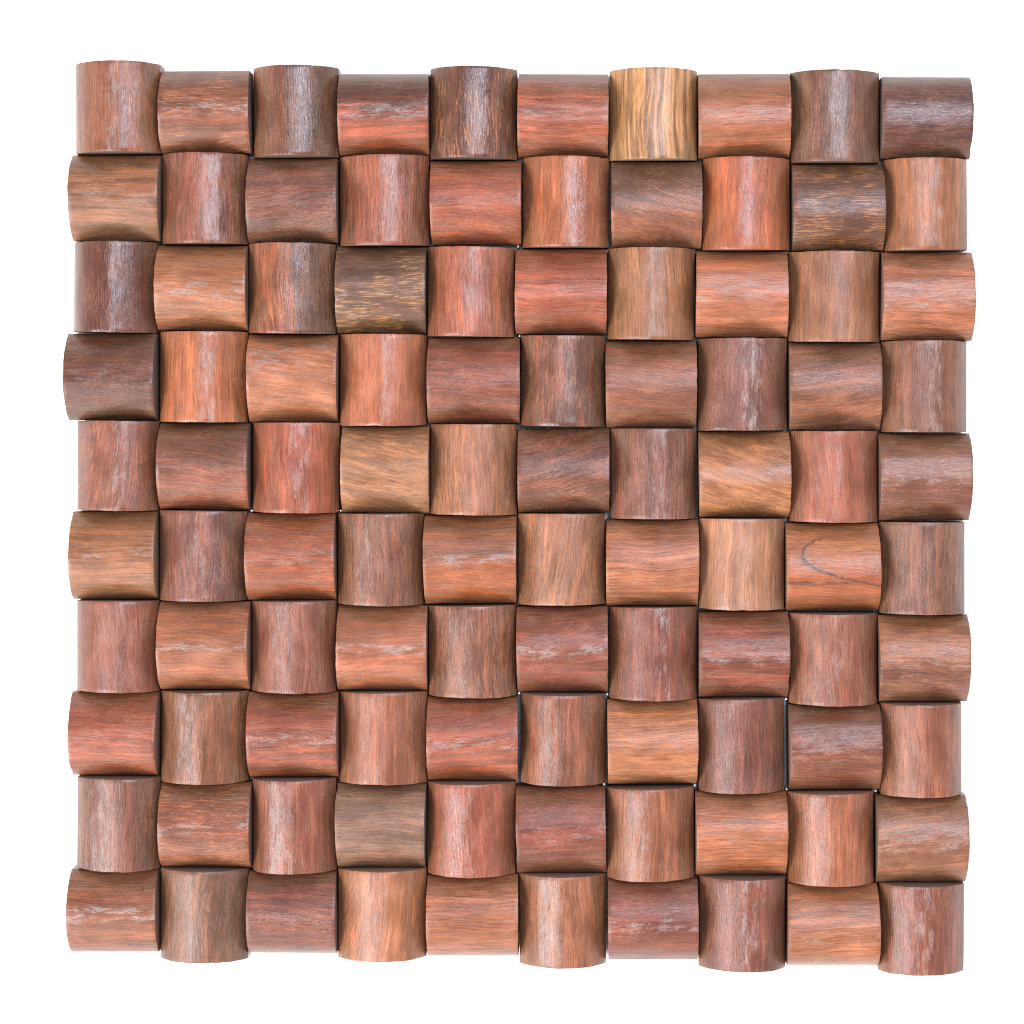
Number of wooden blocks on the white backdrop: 100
